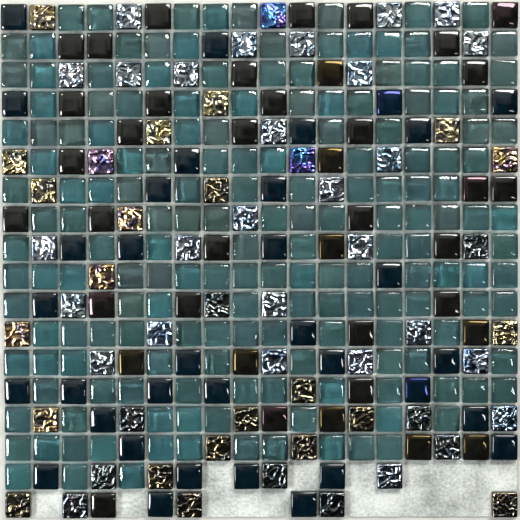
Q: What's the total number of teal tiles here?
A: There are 173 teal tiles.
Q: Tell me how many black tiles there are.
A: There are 73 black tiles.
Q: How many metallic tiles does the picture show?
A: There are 61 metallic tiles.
